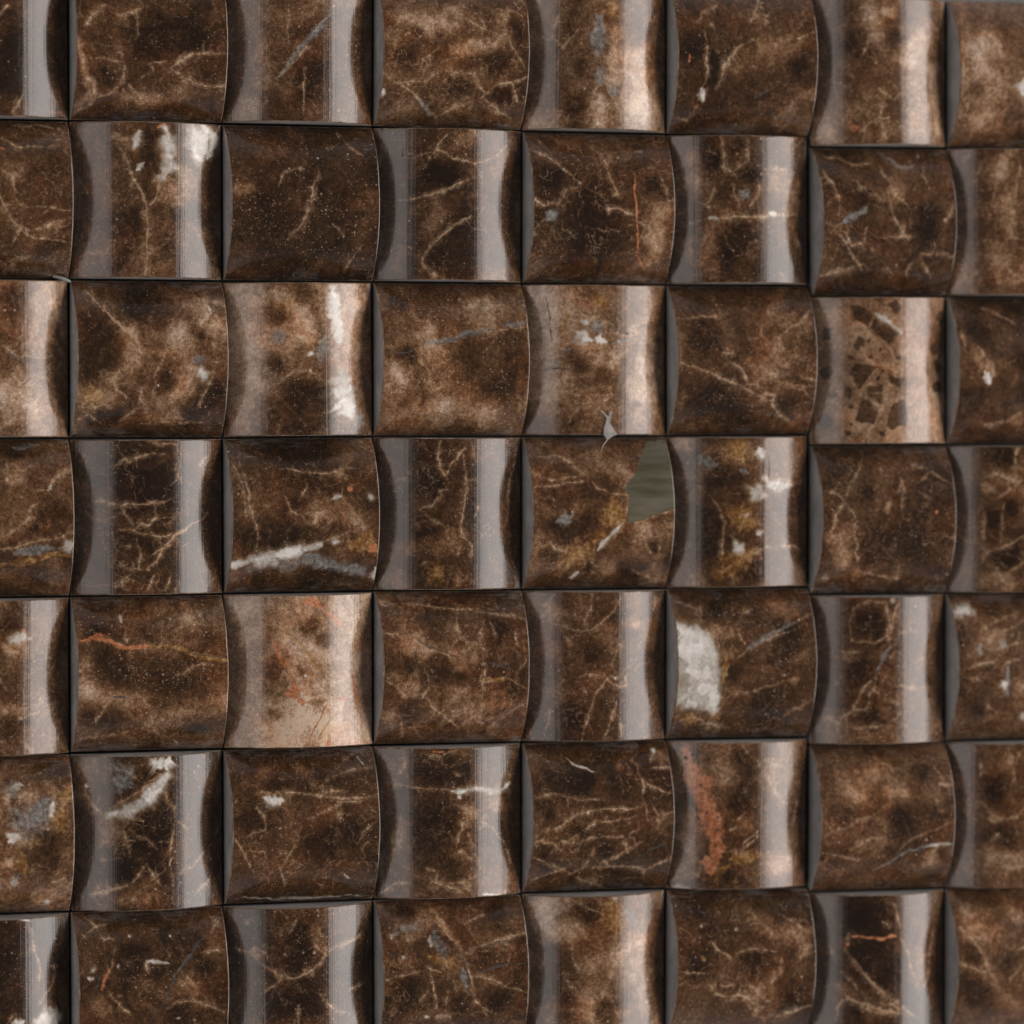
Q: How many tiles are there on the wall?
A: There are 56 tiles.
